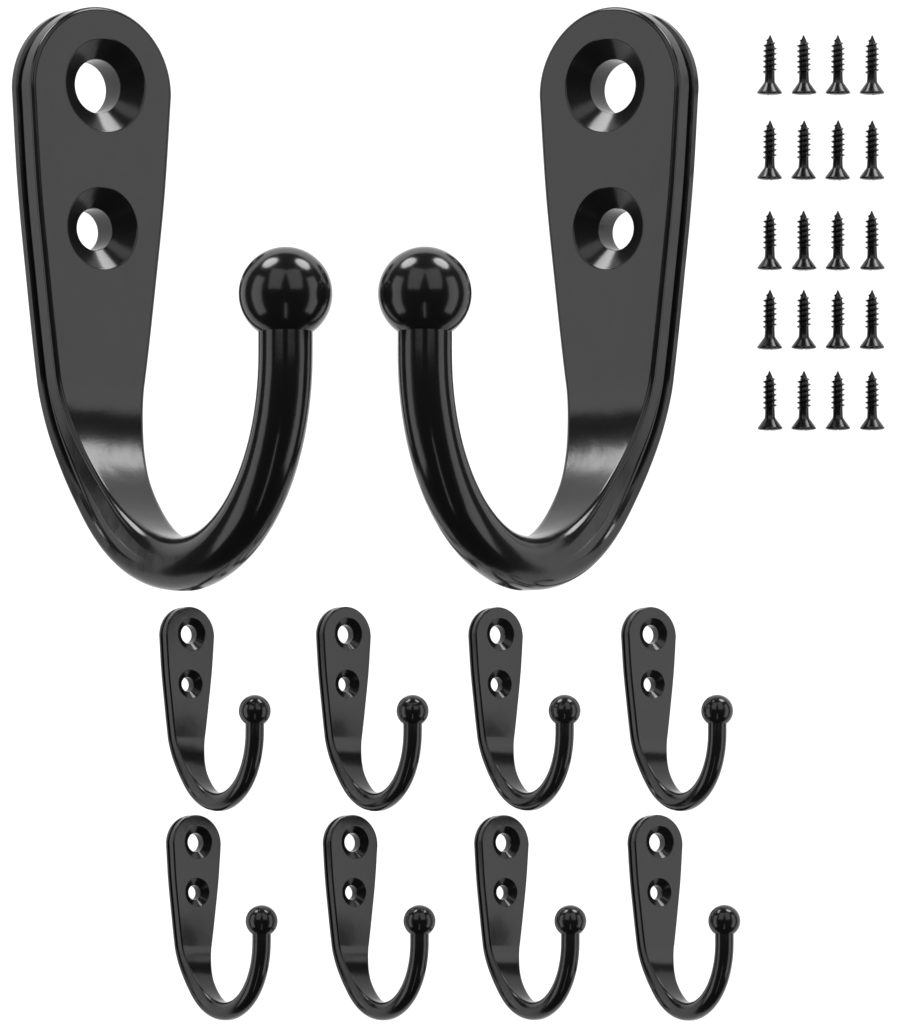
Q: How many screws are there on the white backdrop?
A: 20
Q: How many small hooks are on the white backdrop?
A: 8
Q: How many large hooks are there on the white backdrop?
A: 2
